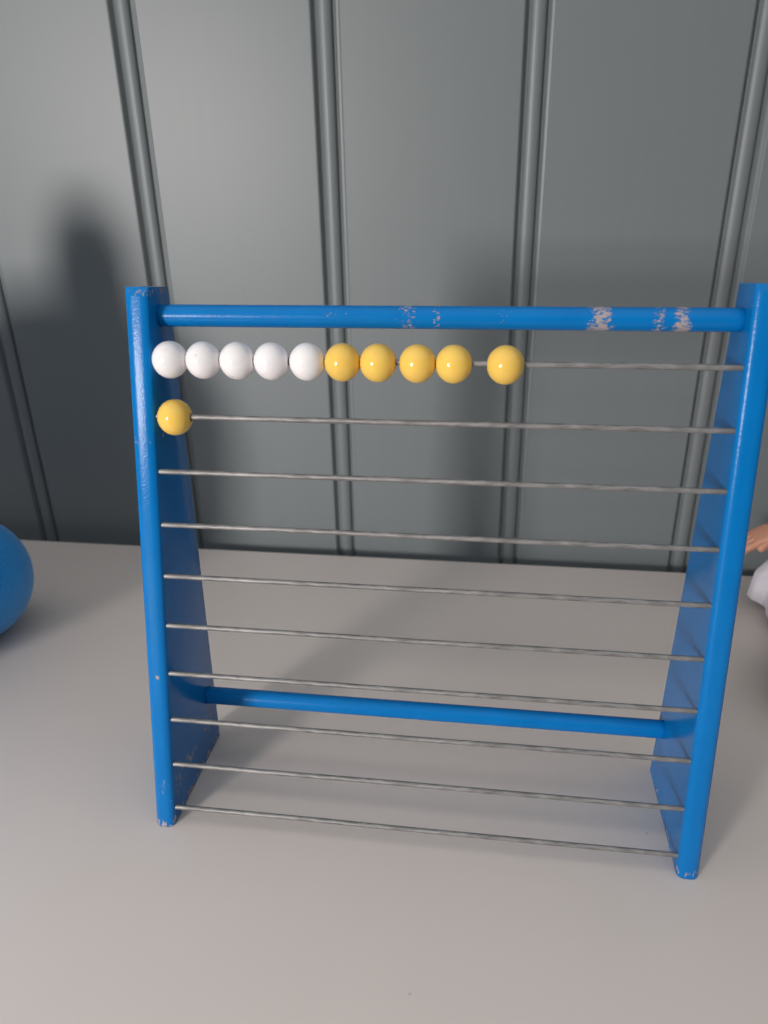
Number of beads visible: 11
